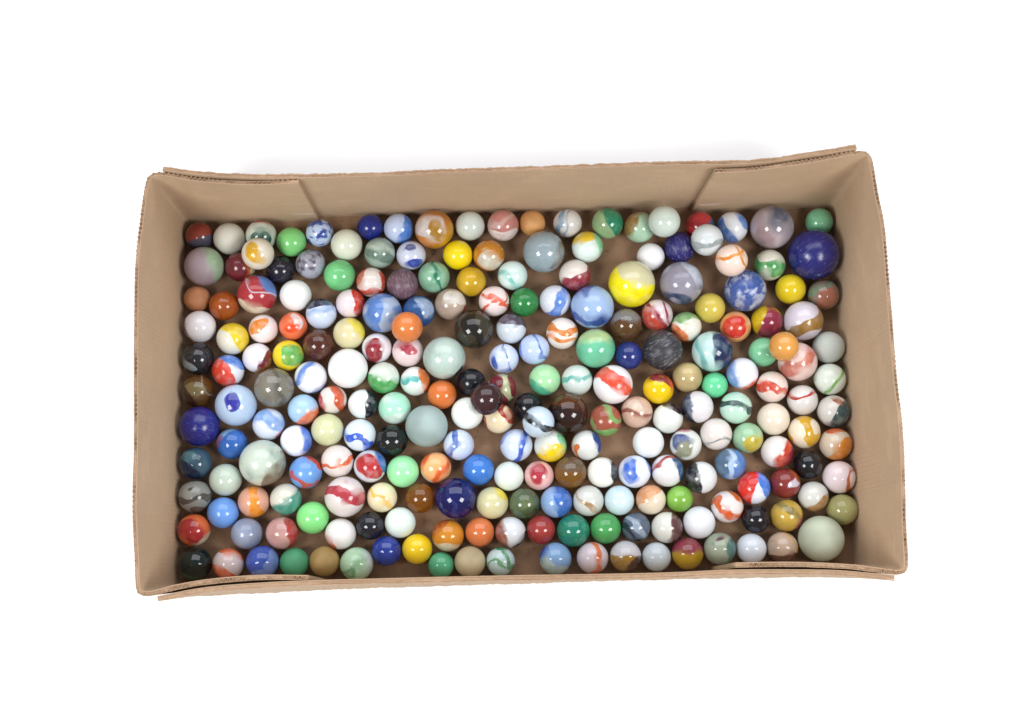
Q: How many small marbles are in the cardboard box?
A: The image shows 200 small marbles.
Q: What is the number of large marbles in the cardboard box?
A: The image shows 29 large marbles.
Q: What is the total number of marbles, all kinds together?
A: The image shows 229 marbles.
